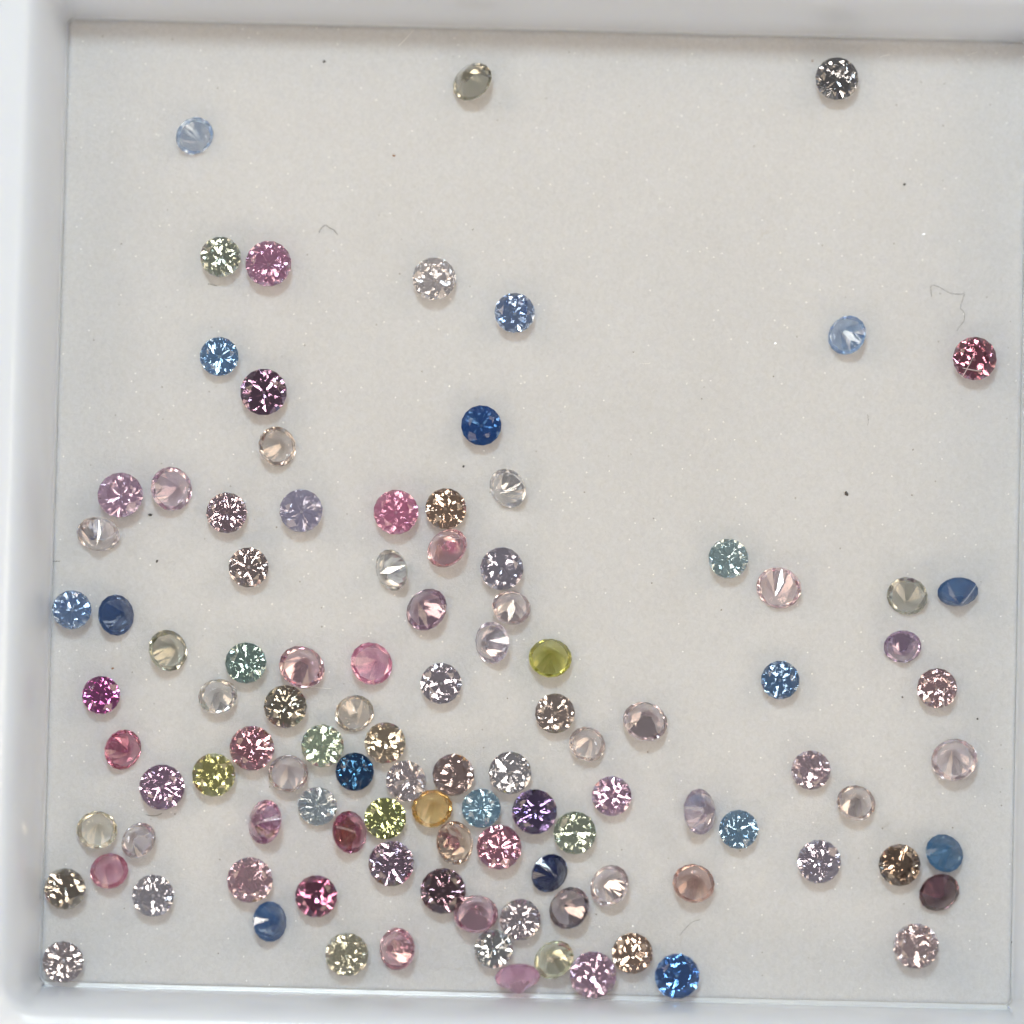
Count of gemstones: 107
